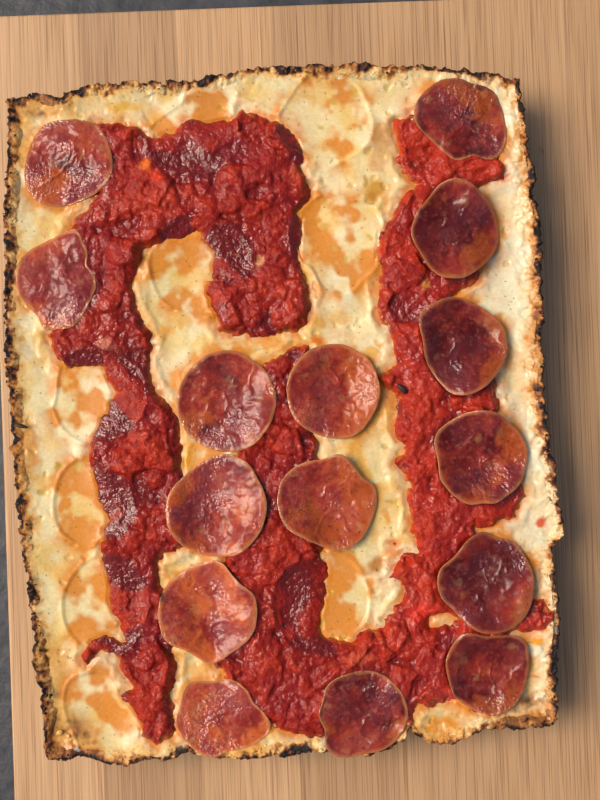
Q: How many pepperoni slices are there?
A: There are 15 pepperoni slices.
